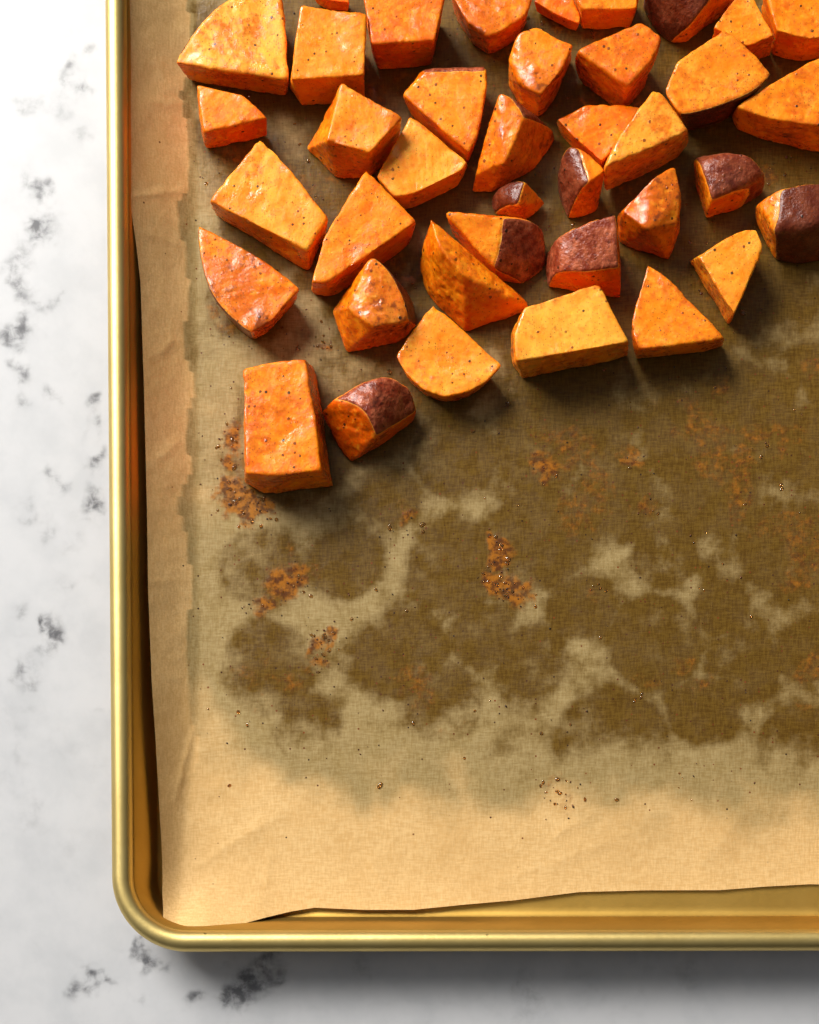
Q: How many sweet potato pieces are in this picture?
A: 39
